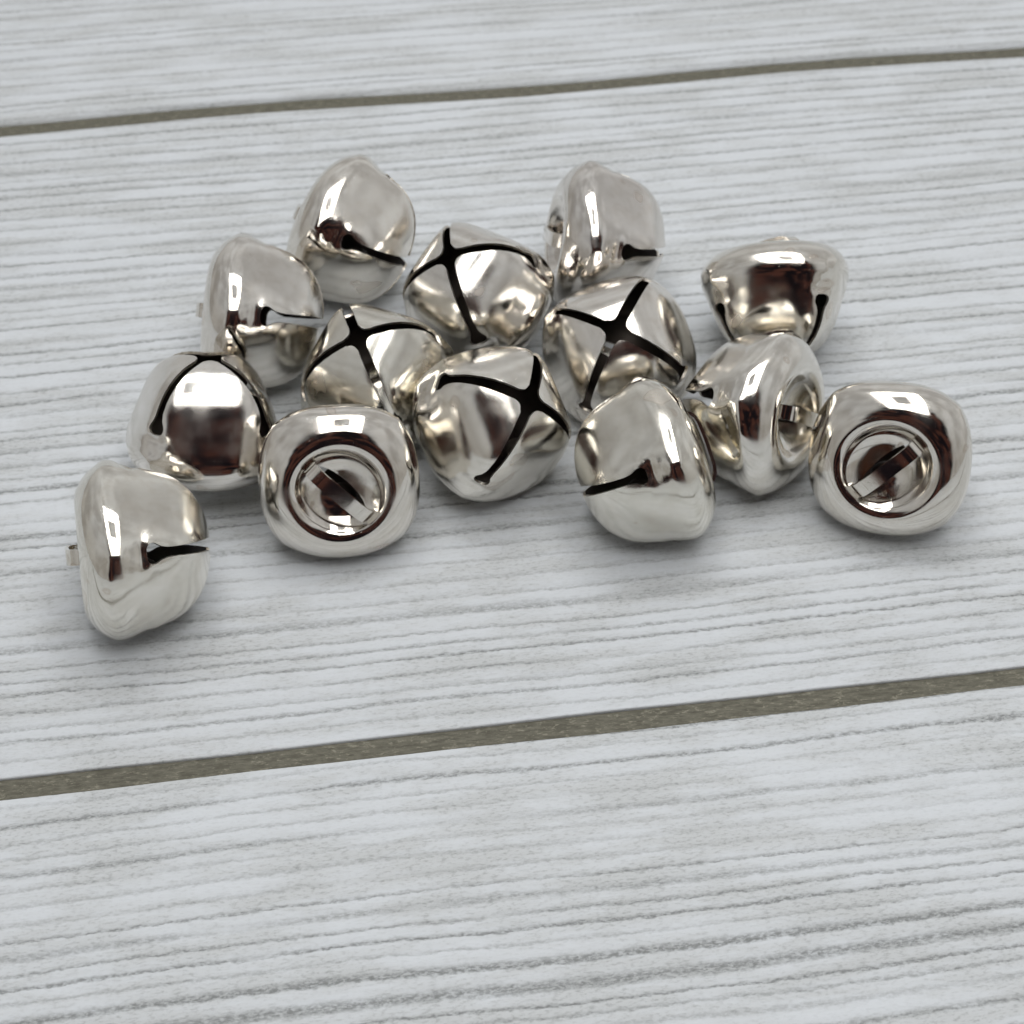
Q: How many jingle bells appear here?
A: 14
